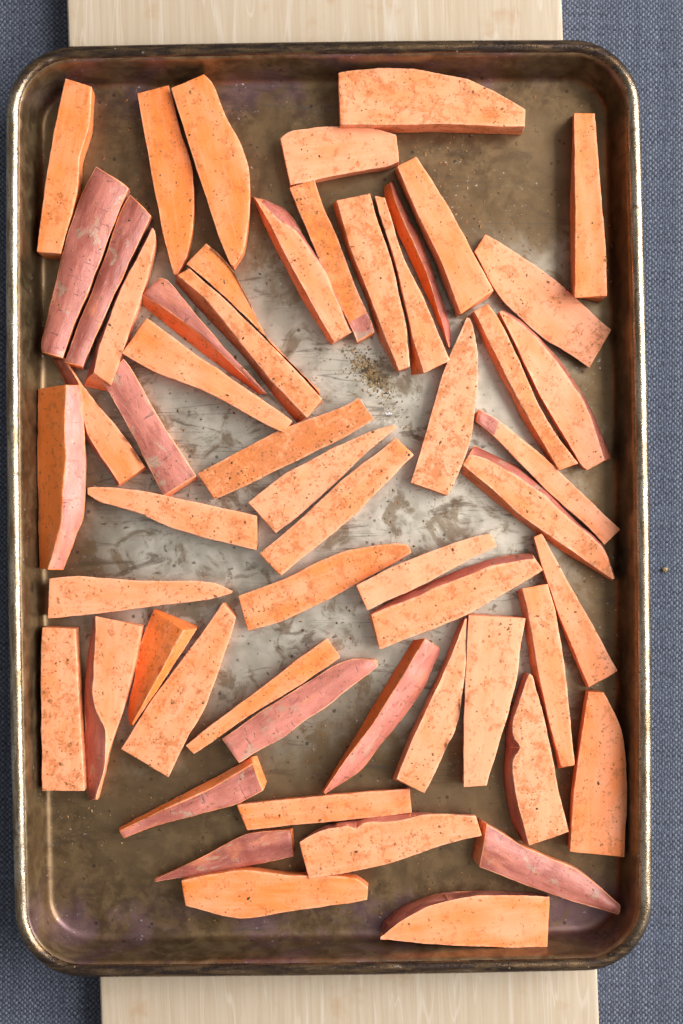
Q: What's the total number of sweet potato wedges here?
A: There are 56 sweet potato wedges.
